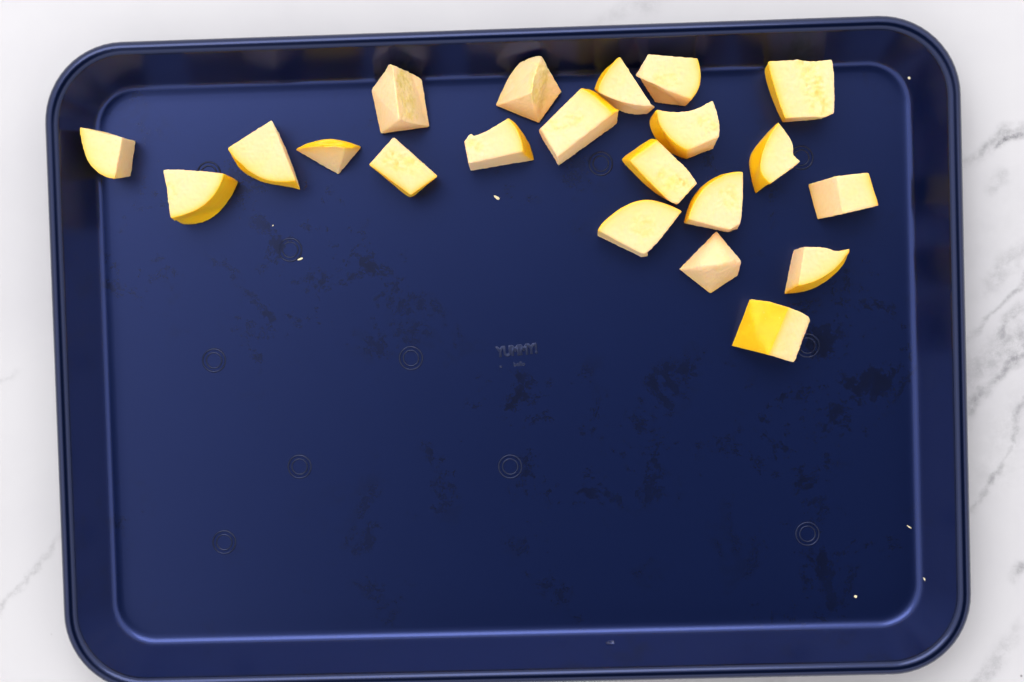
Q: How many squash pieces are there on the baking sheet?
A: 21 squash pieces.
